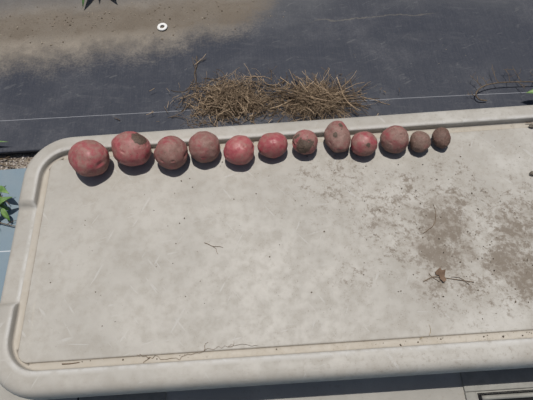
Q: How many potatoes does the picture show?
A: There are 12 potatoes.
